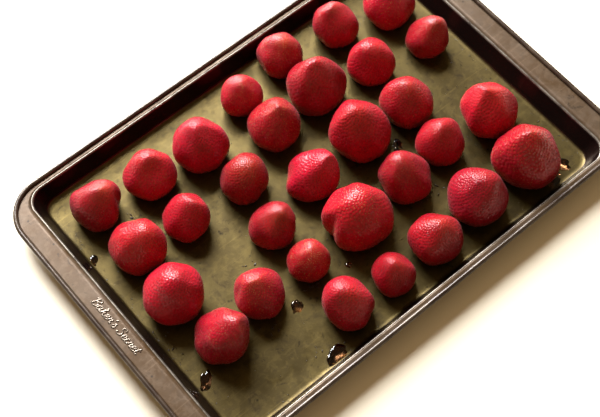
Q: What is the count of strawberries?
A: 31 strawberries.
